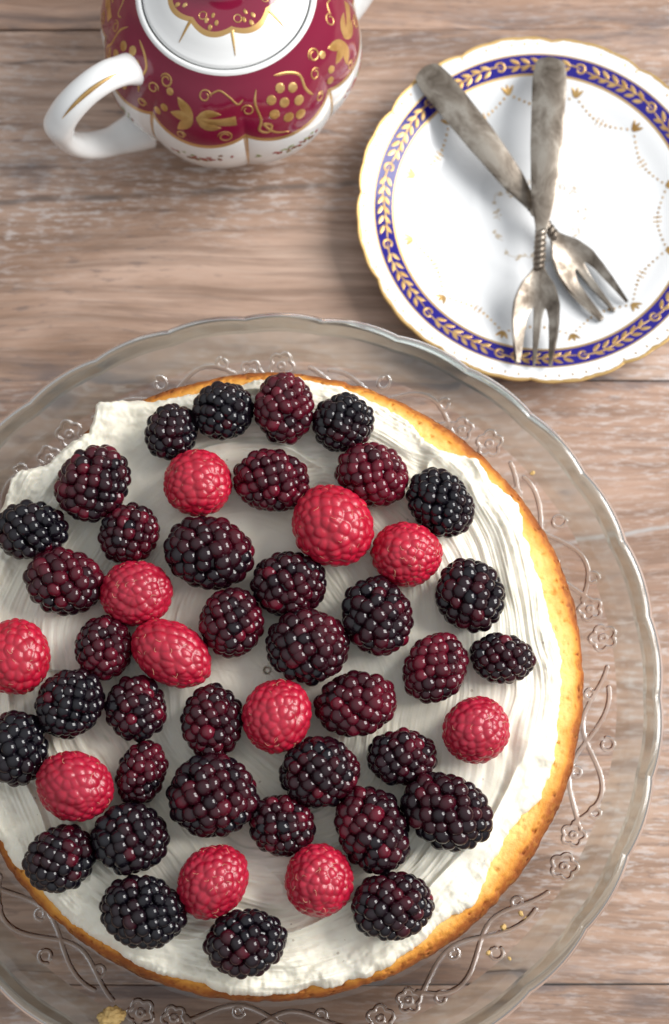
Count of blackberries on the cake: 37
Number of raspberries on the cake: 11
